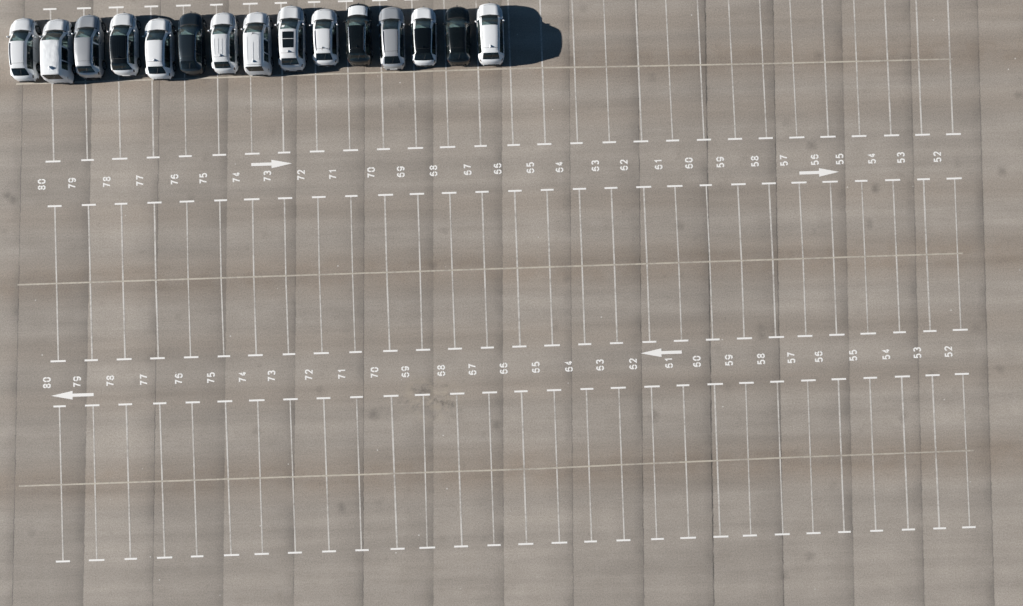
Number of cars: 15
